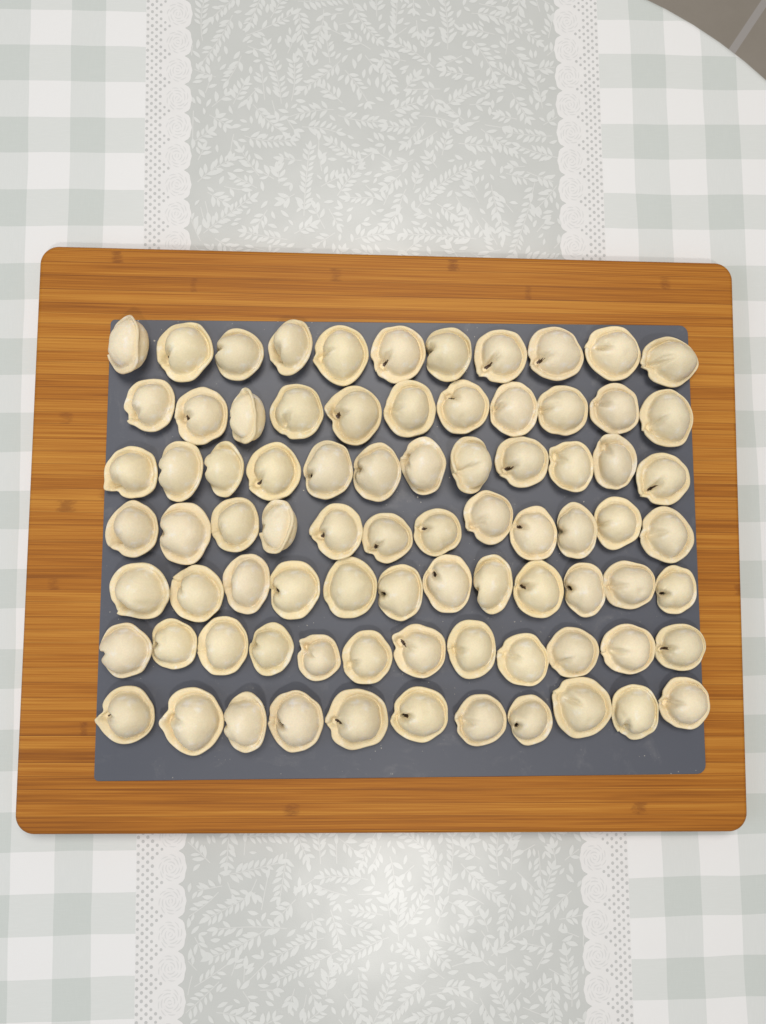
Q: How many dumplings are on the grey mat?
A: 81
